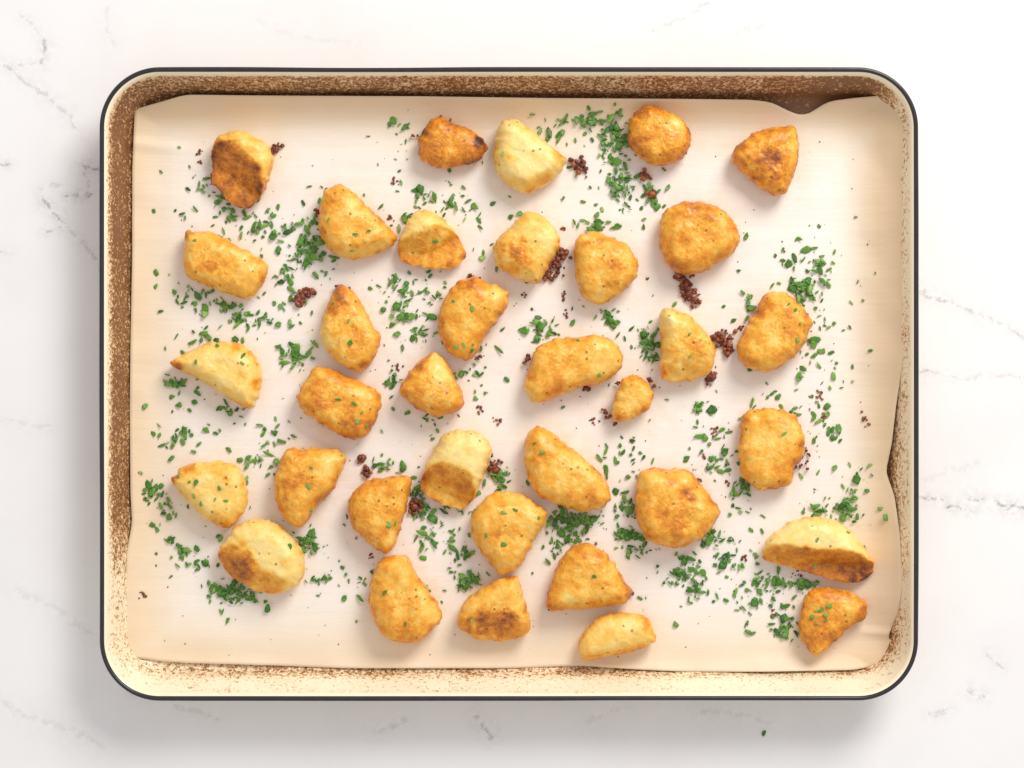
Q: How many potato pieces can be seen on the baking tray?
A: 35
